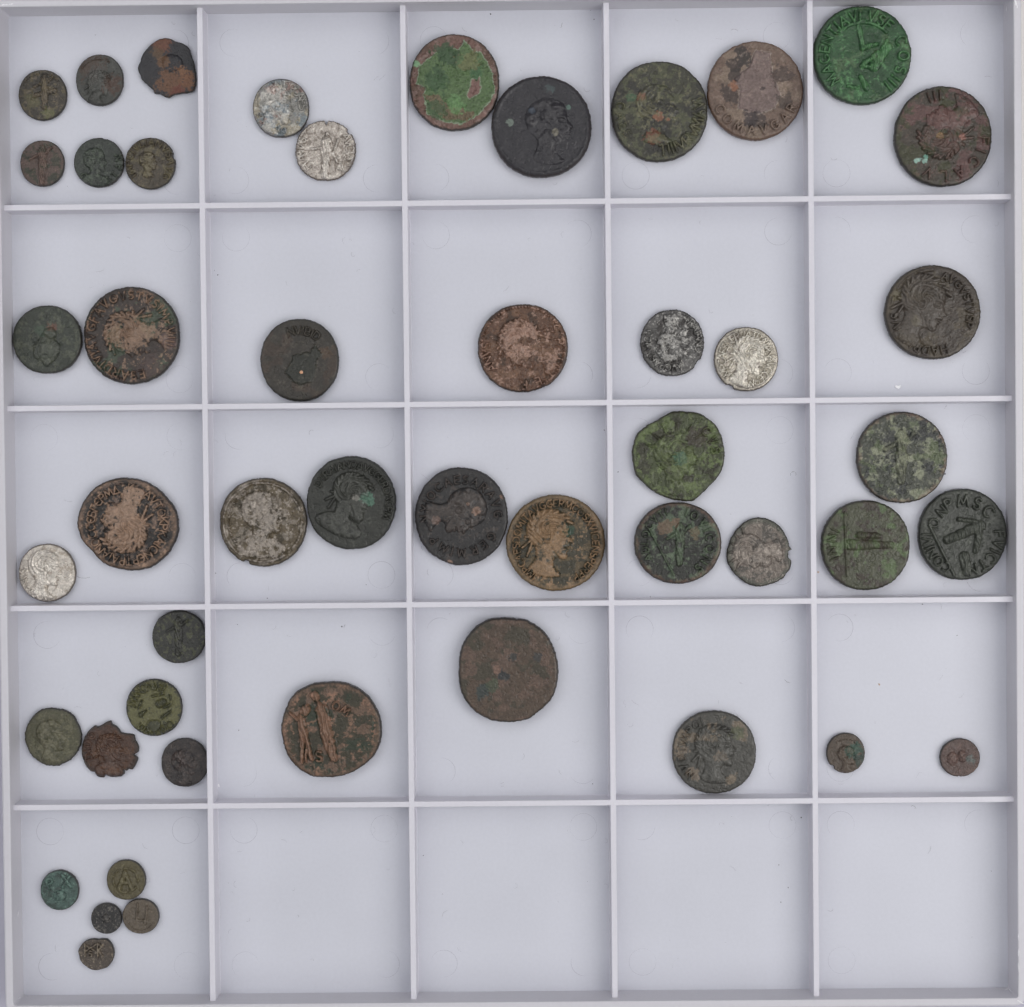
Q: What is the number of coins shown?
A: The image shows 48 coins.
